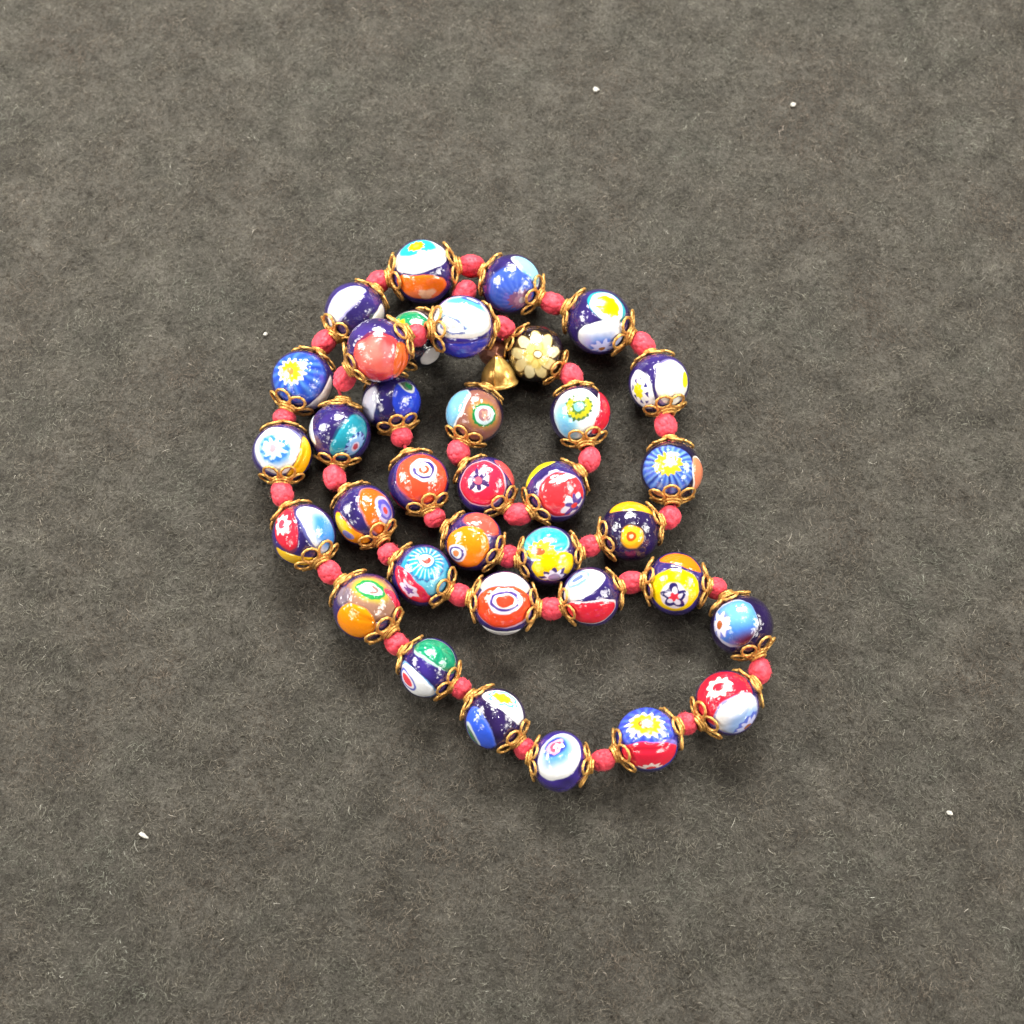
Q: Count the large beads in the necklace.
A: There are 35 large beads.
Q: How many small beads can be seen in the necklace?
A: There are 34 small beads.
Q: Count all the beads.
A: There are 69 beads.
